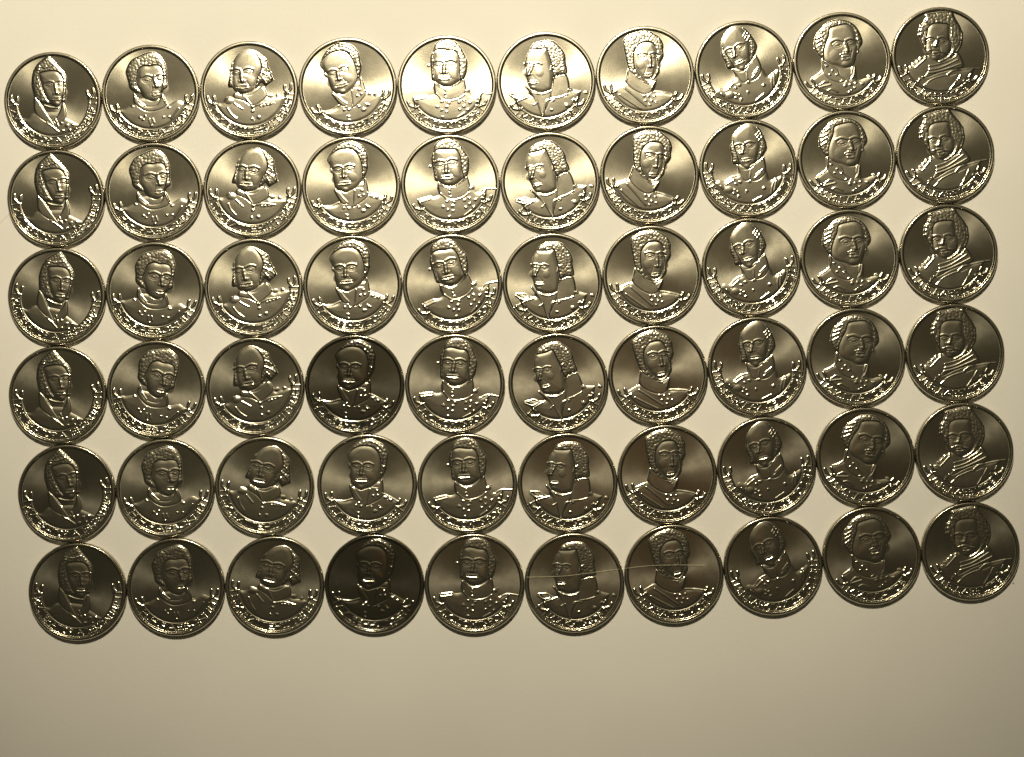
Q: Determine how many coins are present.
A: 60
